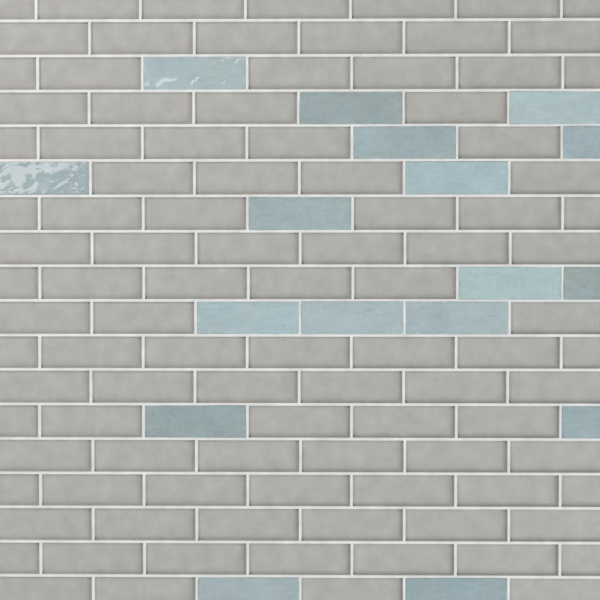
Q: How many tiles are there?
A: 17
